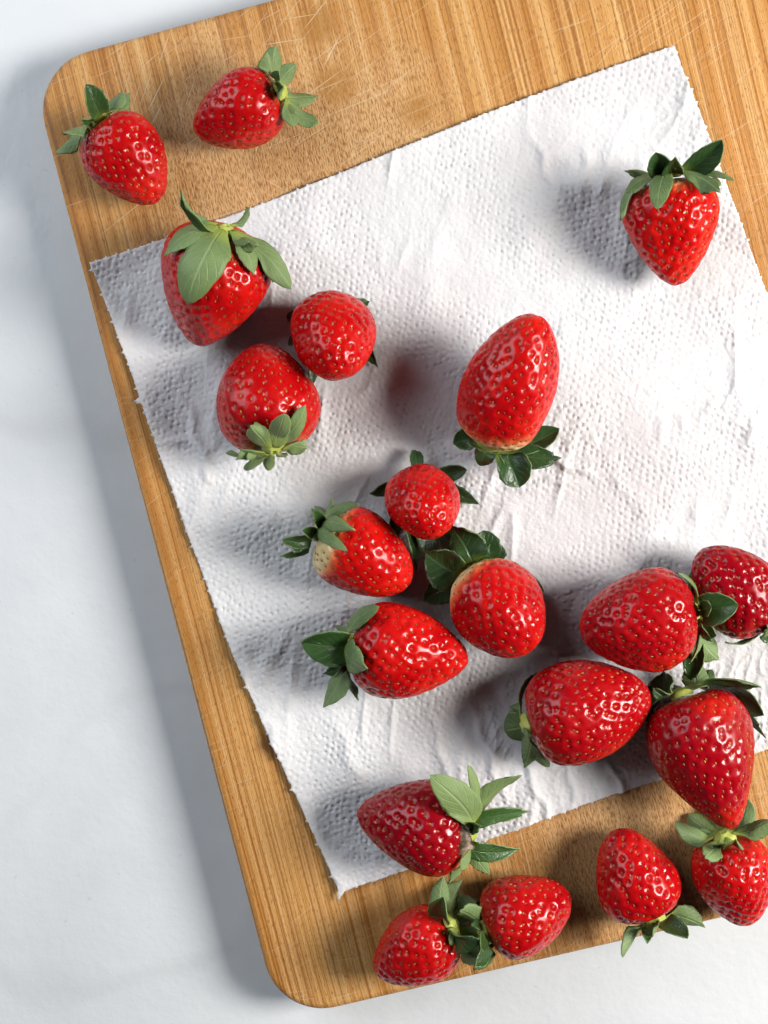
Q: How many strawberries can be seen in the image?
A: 20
